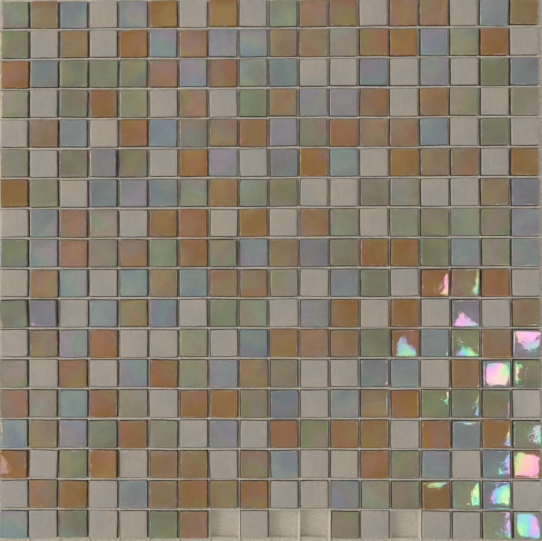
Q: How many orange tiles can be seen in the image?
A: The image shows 101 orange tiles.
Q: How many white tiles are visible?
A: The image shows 80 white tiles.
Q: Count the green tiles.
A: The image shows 73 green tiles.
